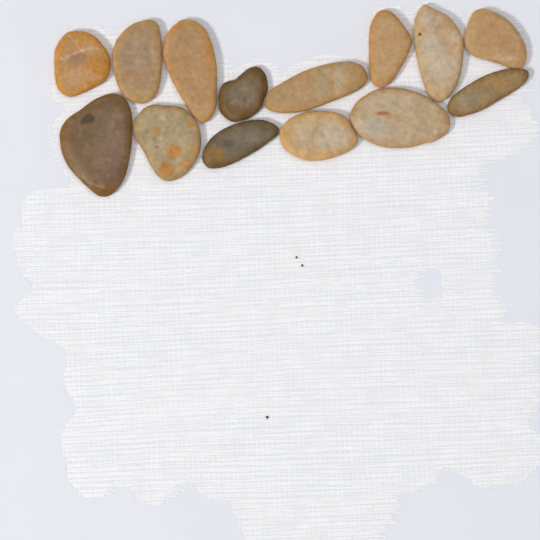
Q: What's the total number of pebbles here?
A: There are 14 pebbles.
